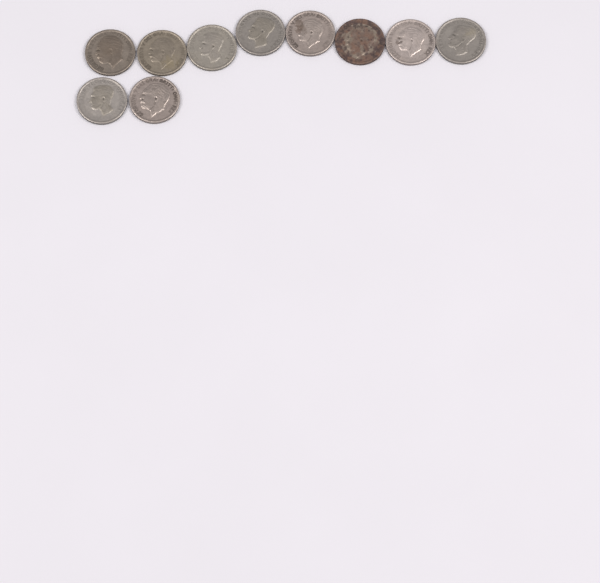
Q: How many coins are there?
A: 10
